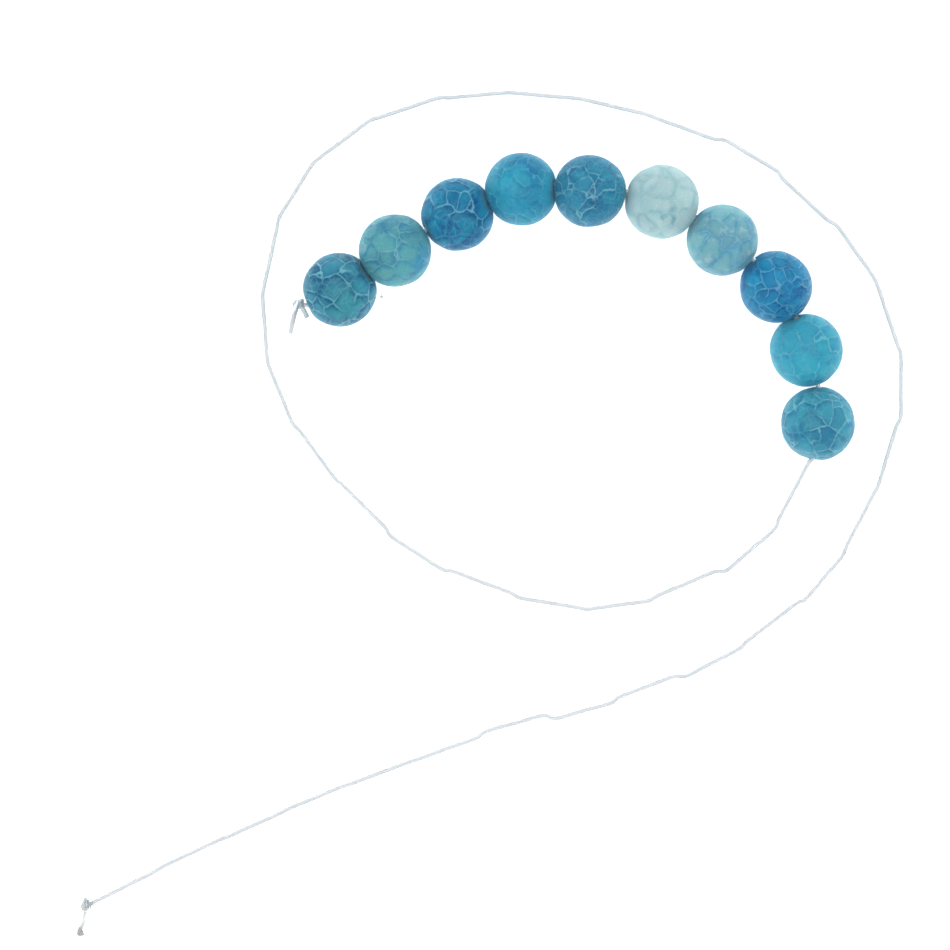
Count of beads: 10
